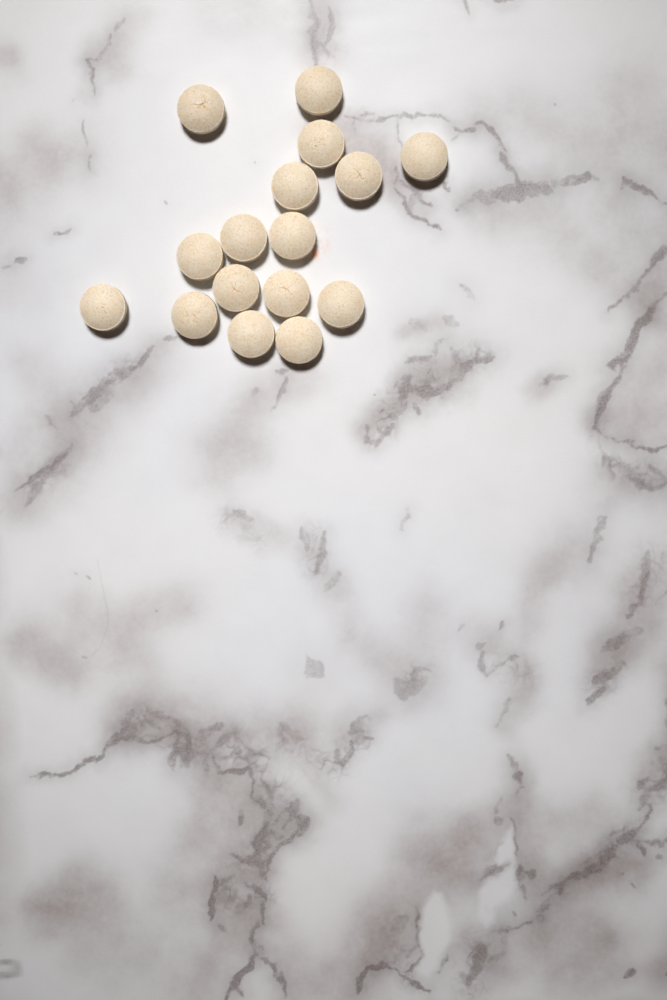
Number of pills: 16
